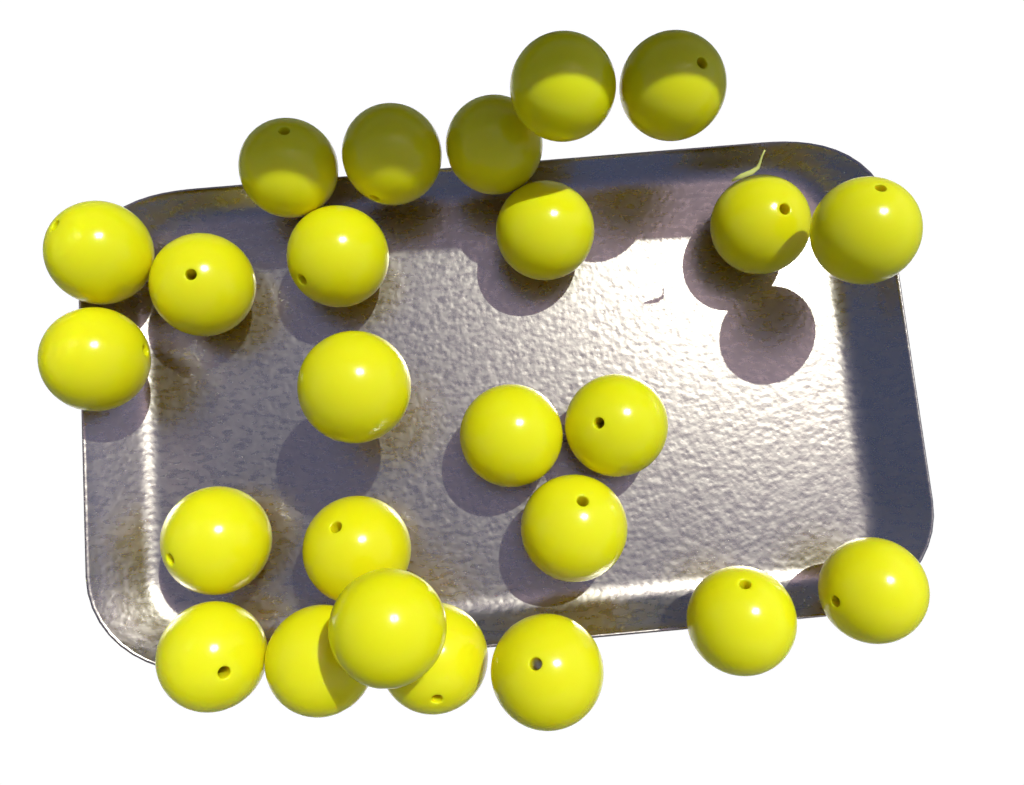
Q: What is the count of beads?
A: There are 25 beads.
